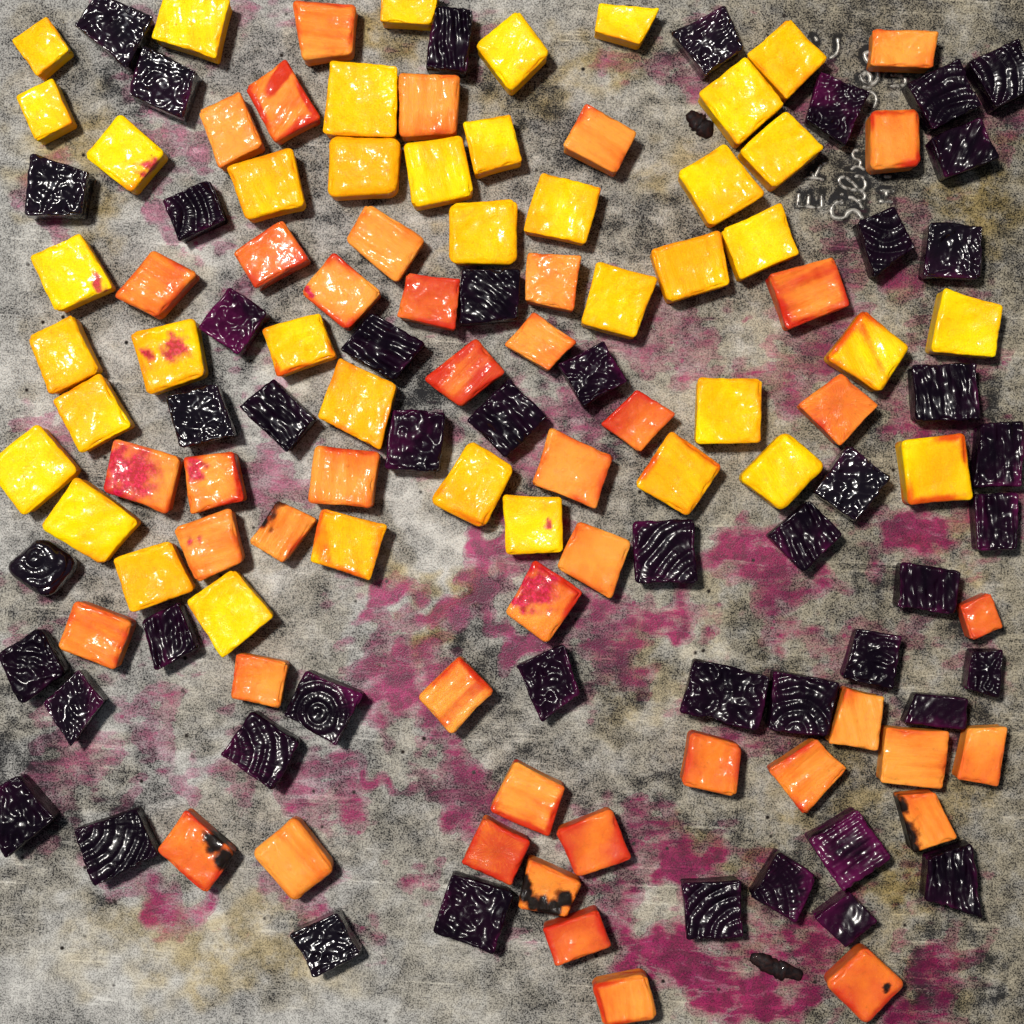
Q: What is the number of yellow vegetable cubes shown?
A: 40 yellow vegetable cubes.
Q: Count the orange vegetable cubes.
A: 45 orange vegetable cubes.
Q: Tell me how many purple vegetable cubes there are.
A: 48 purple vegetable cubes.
